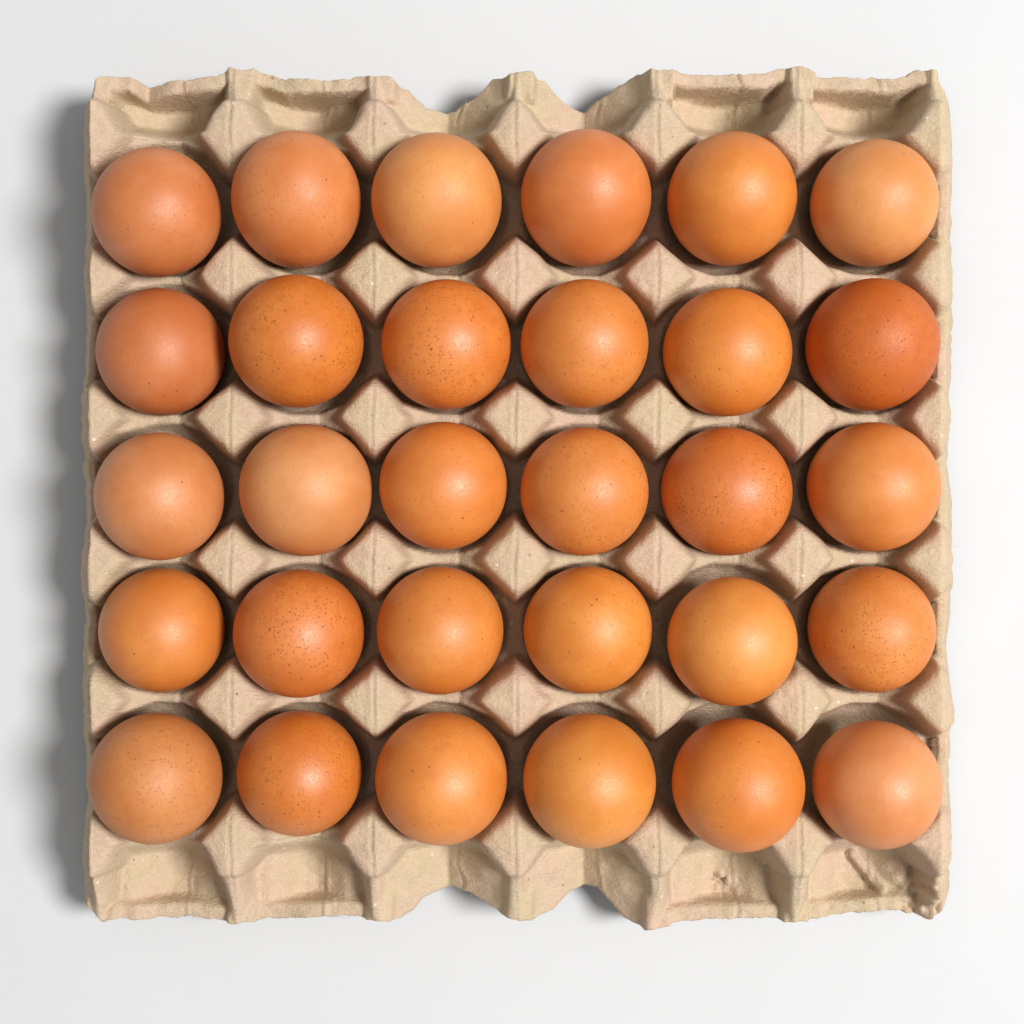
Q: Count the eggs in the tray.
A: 30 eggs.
